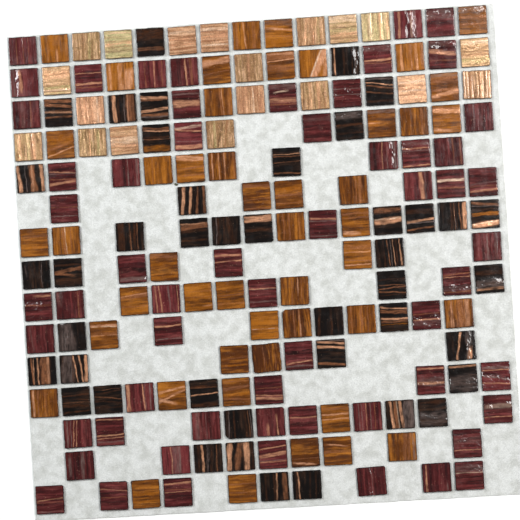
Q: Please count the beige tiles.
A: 19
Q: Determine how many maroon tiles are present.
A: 59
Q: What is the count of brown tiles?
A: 47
